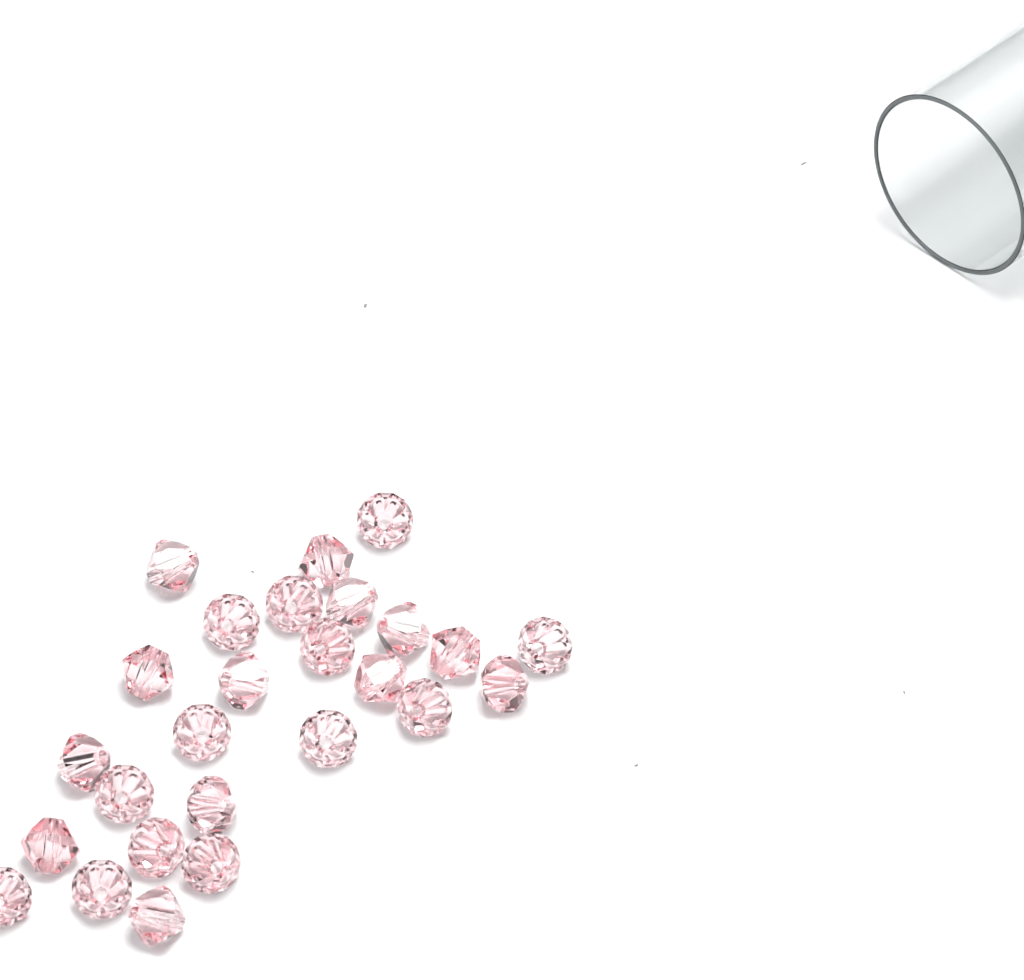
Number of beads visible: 26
